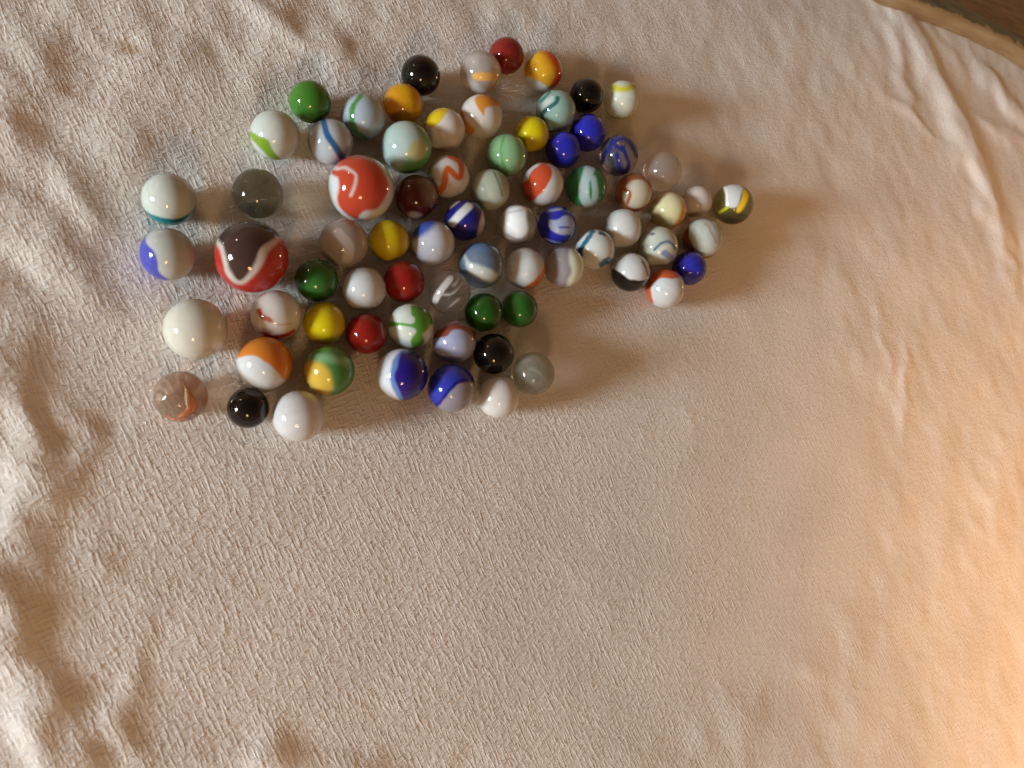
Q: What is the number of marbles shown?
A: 73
